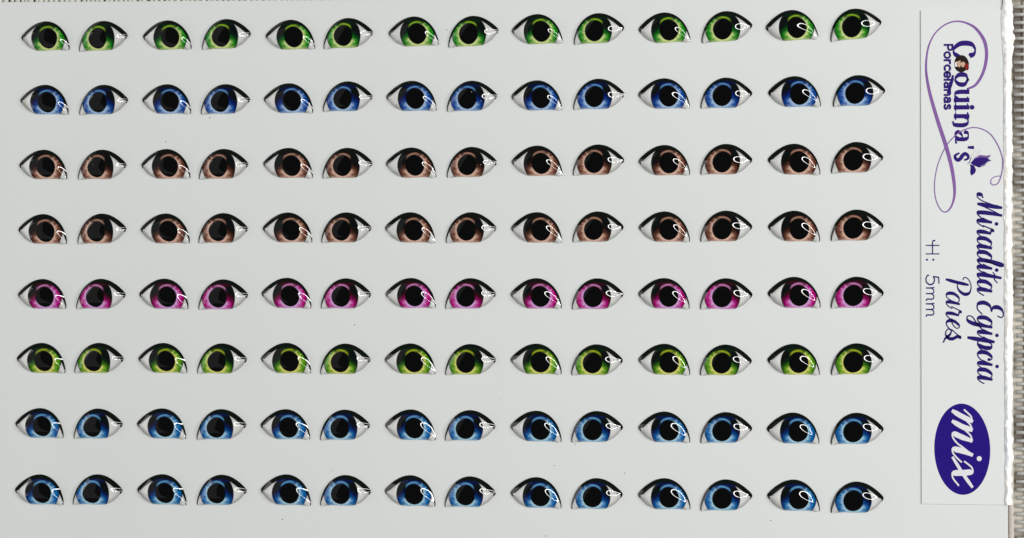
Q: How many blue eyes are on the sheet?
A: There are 42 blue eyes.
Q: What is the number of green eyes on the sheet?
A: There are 28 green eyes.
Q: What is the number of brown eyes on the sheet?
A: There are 28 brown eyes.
